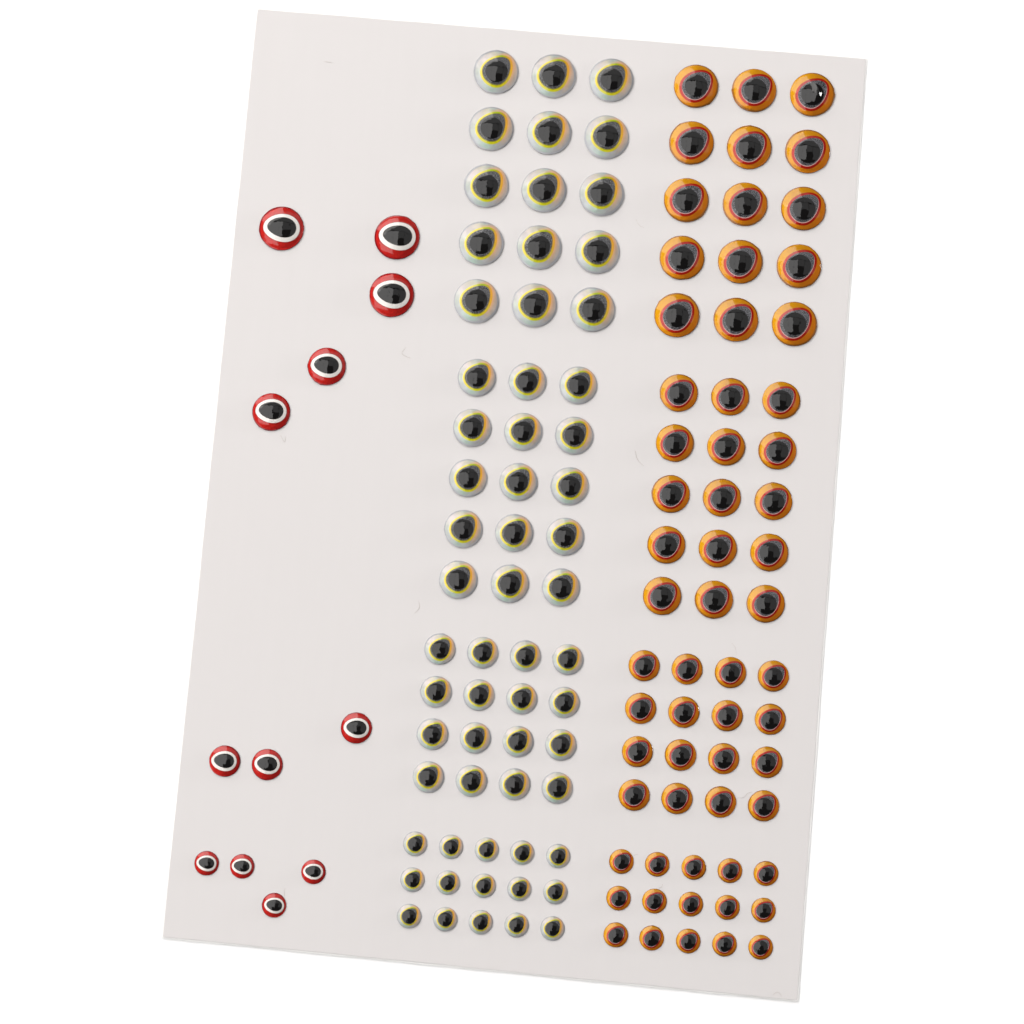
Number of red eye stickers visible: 12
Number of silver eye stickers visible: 61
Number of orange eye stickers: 61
